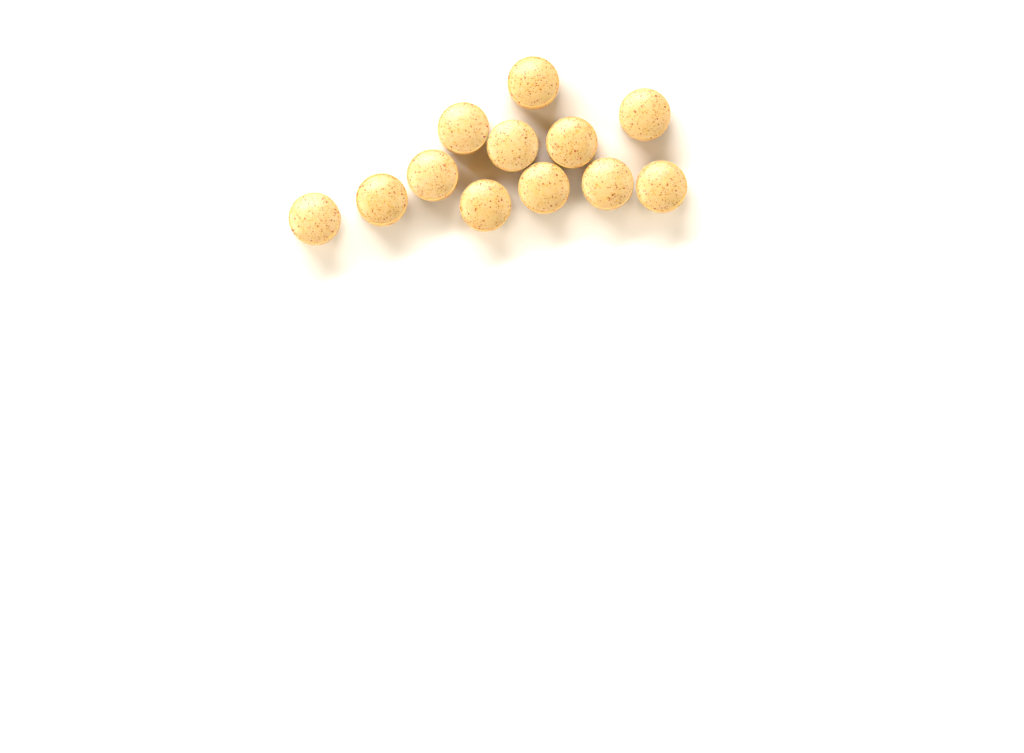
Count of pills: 12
